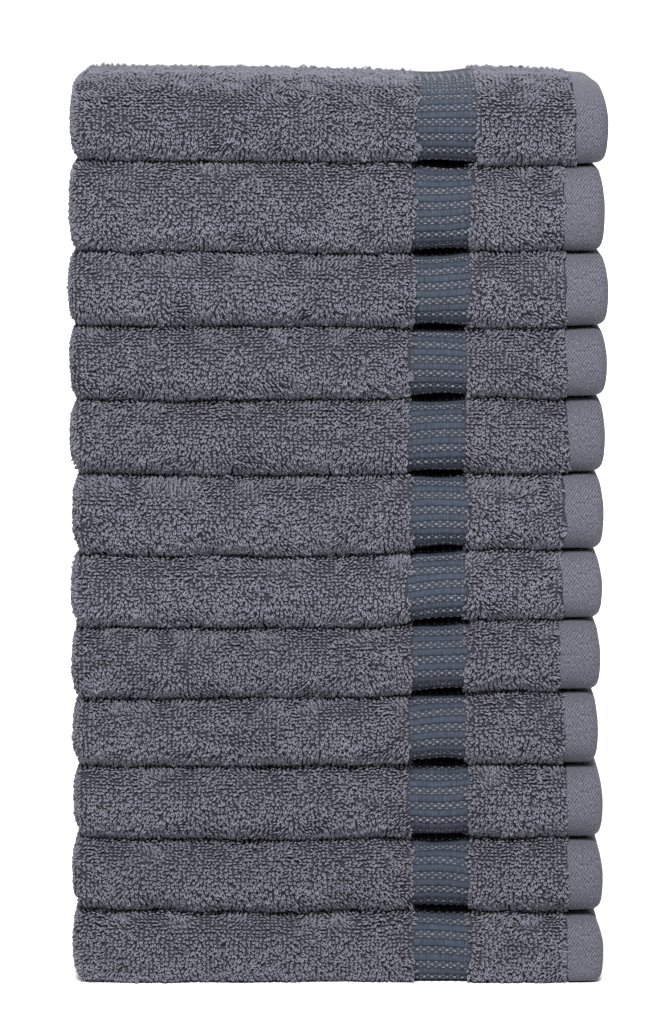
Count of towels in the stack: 12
